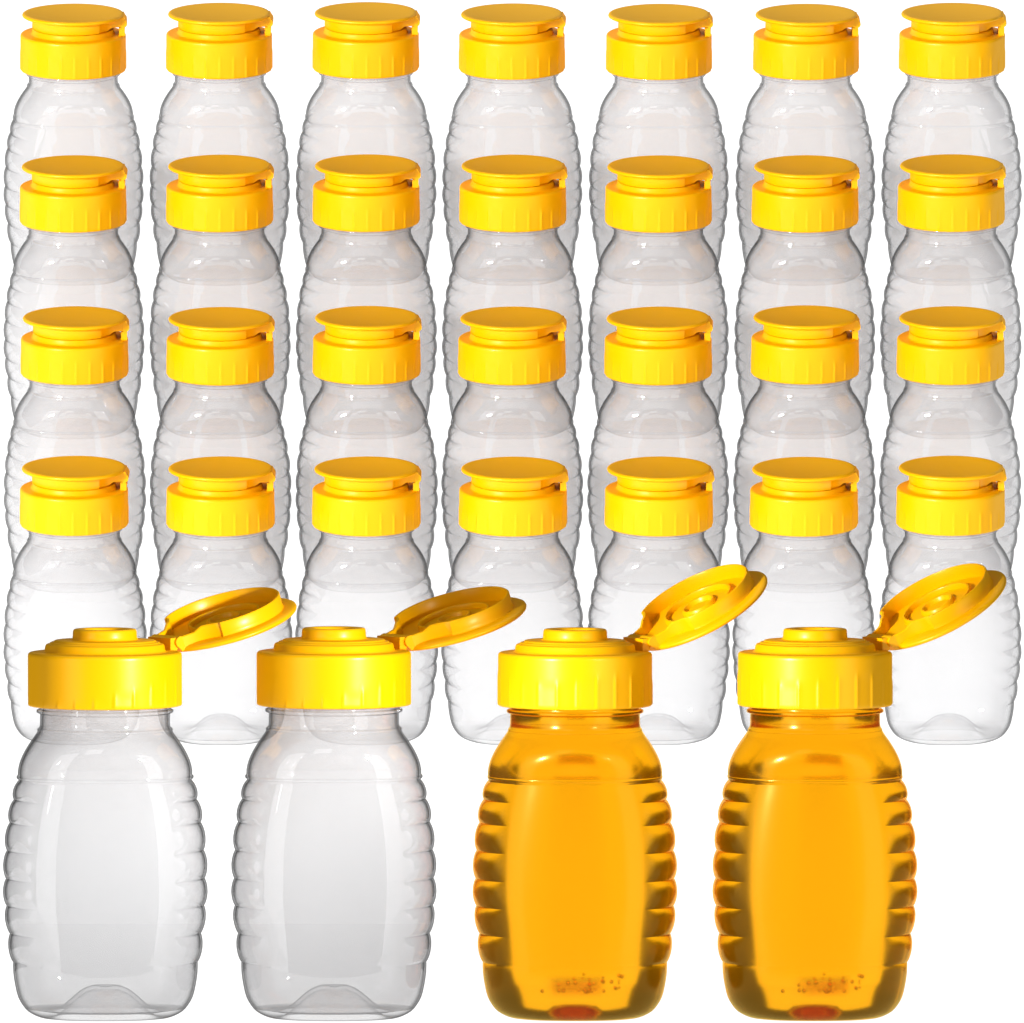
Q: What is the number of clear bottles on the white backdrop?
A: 30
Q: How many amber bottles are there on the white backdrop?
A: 2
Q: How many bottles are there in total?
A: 32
